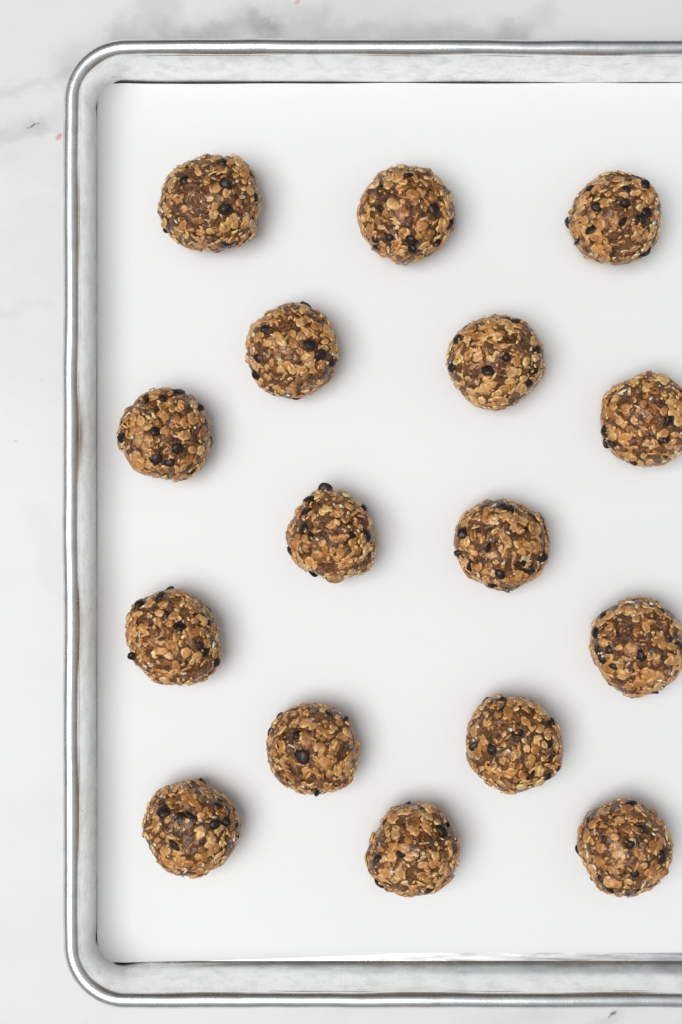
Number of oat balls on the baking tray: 16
